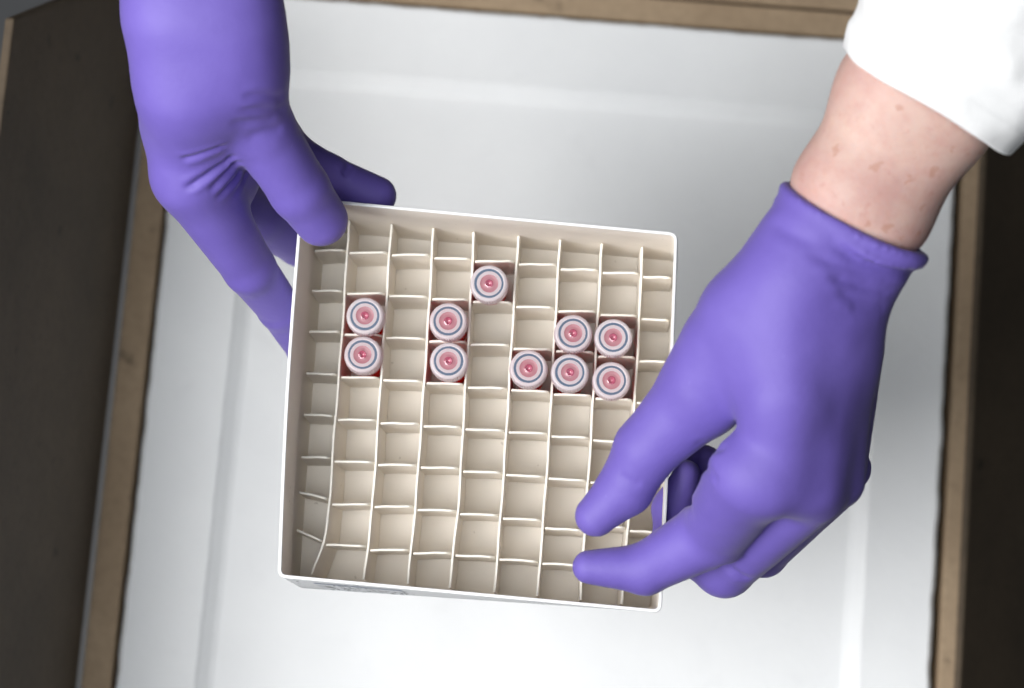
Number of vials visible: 10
